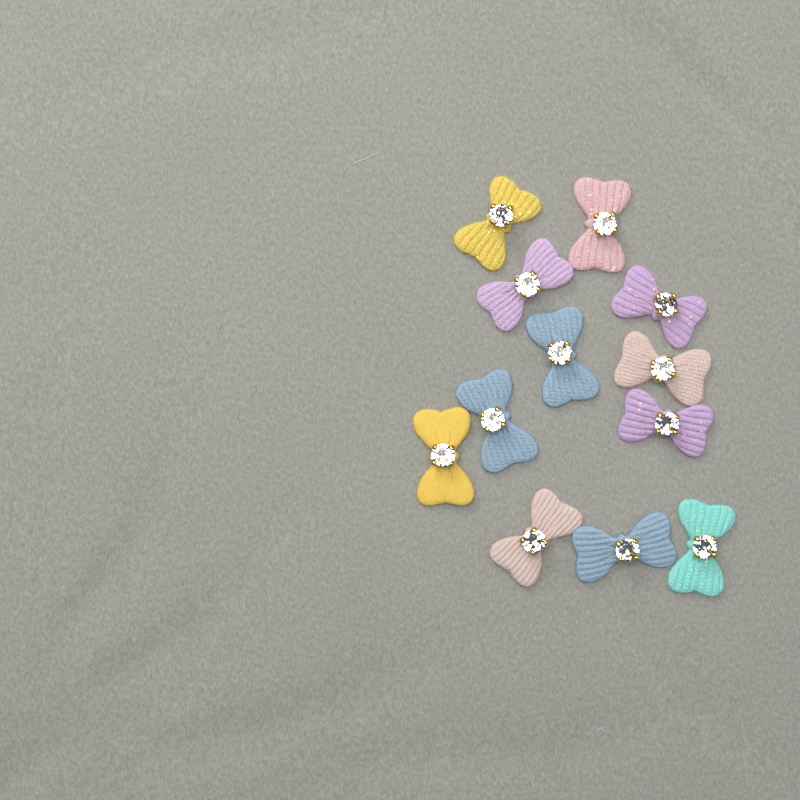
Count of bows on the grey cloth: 12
